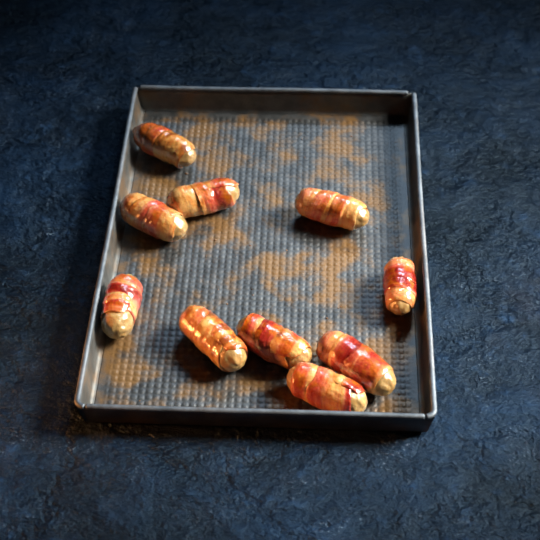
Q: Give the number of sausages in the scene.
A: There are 10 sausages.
